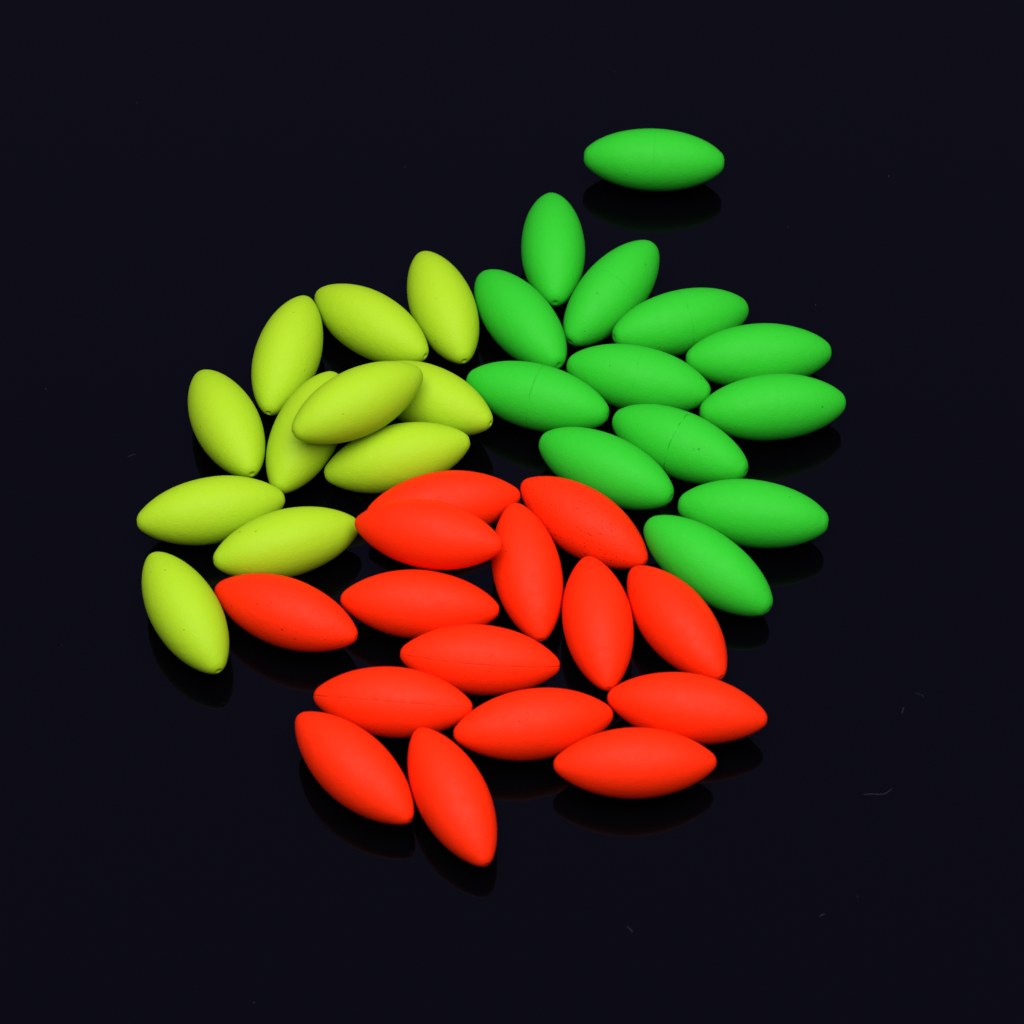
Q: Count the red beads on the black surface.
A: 15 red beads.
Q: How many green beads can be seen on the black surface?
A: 13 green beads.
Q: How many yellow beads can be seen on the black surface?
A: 11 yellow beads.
